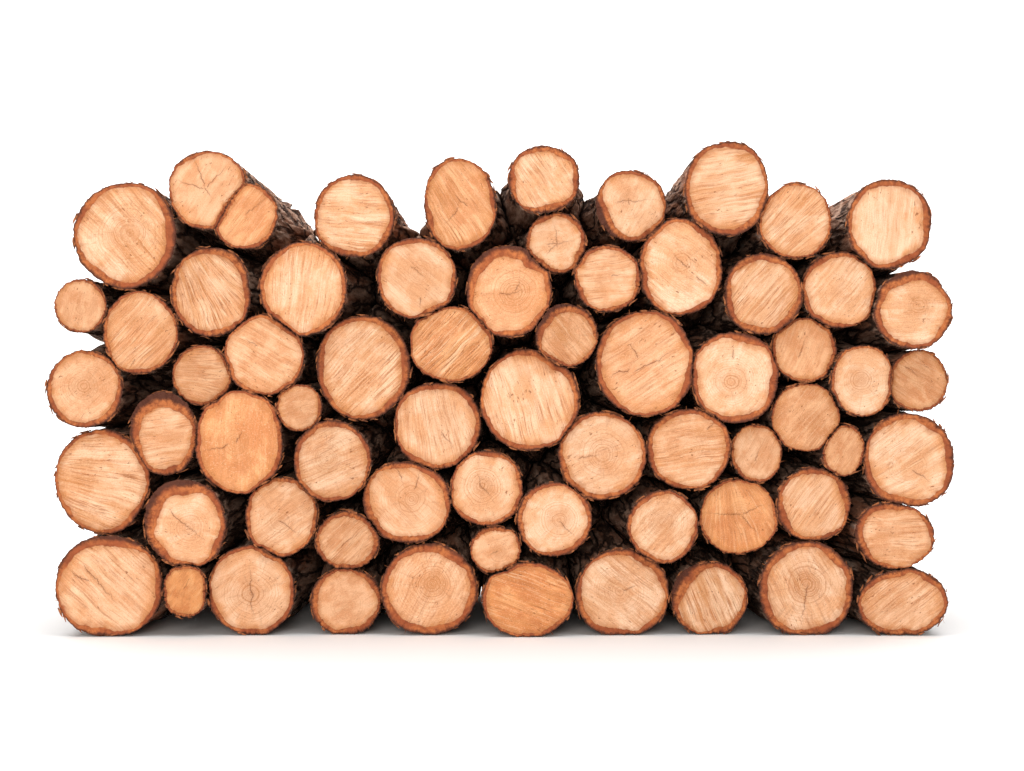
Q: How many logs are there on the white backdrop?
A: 67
